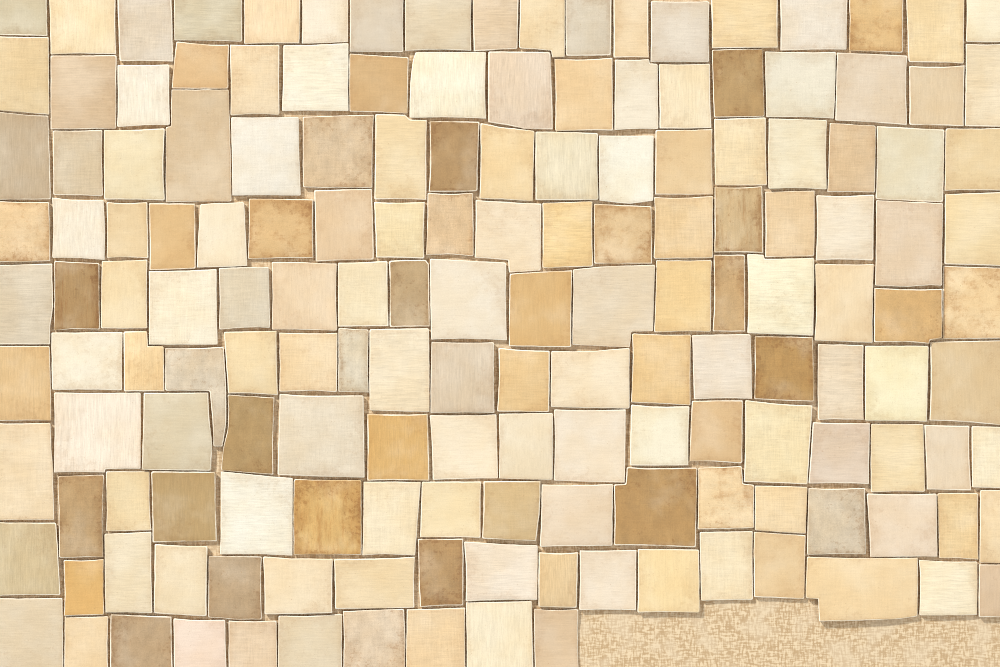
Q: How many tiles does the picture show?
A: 163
